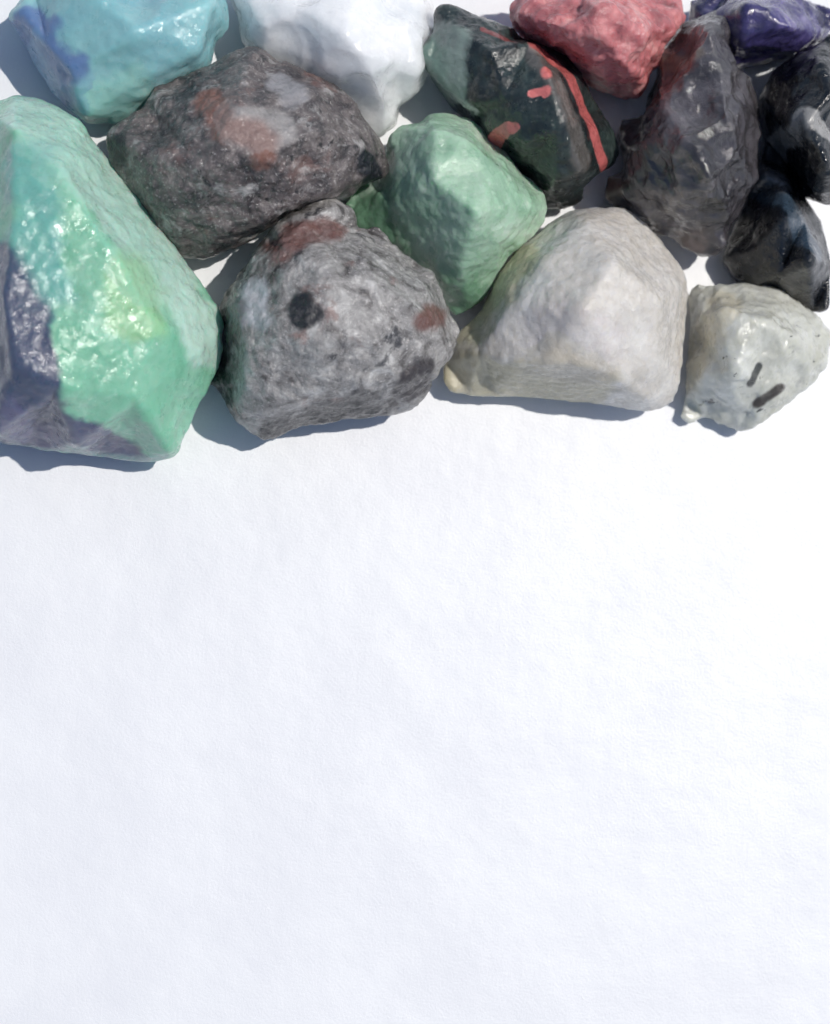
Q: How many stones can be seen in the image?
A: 14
